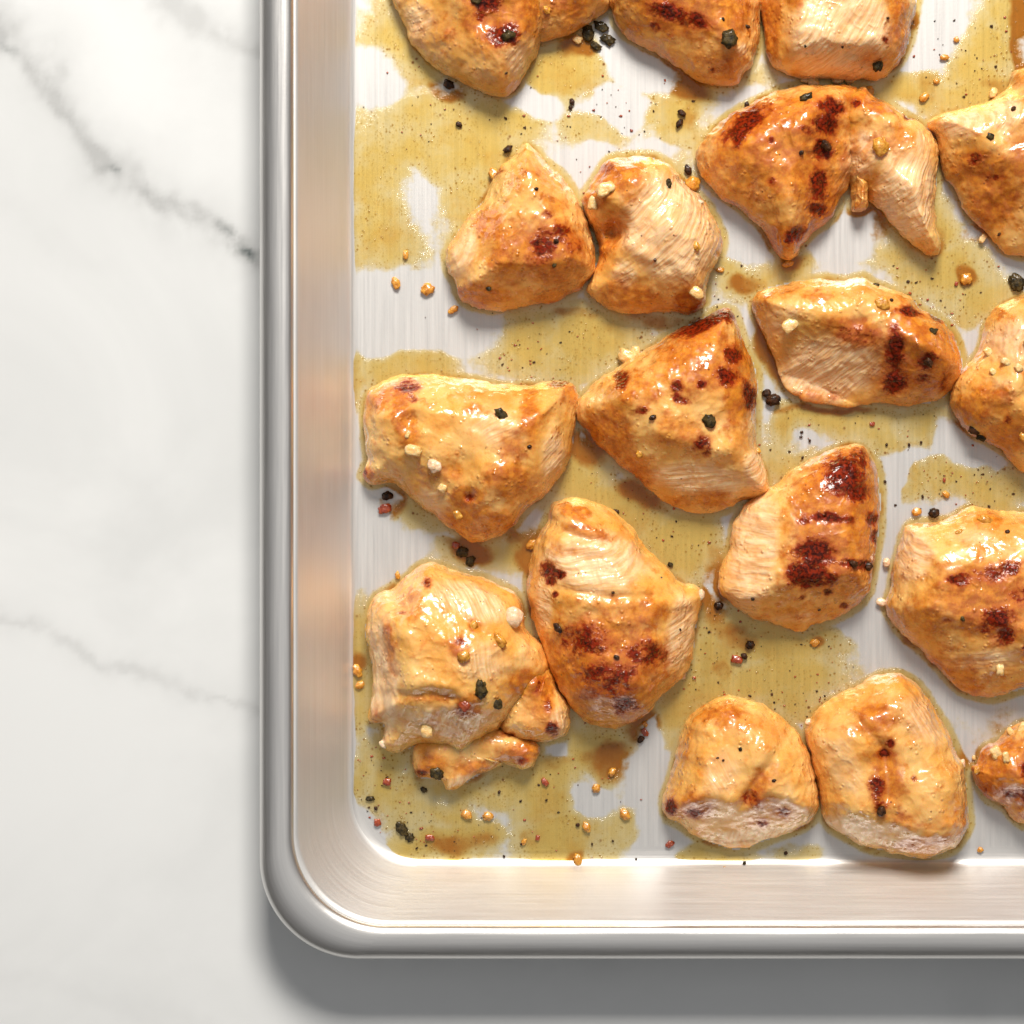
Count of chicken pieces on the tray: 18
